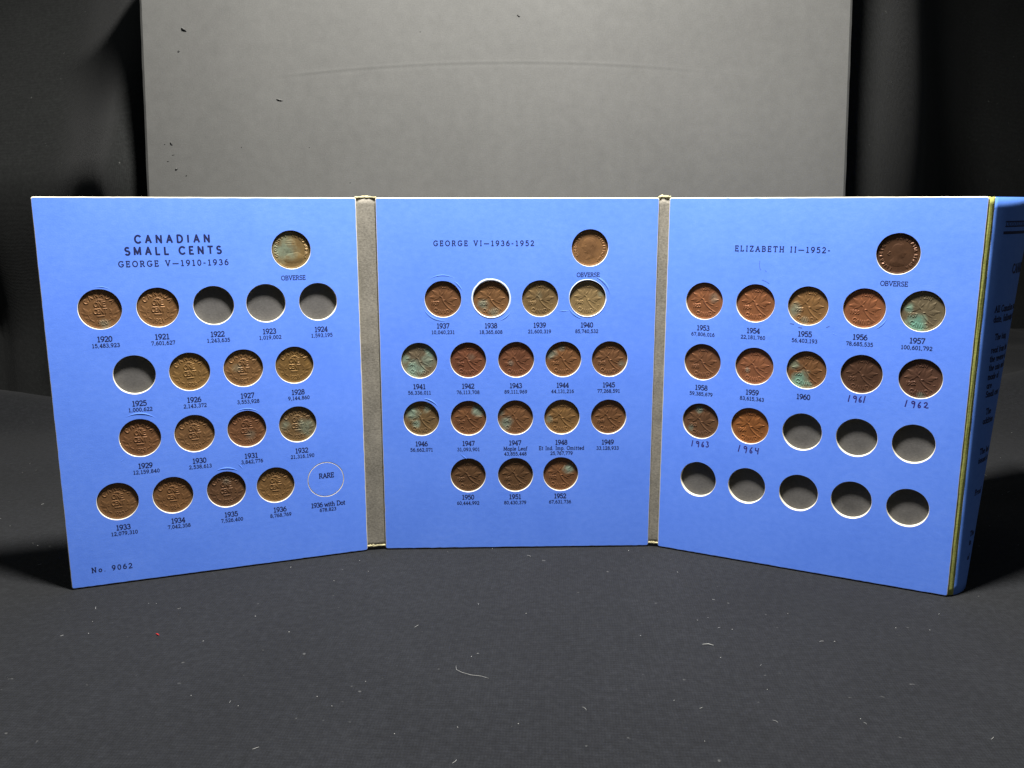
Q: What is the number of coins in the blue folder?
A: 45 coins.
